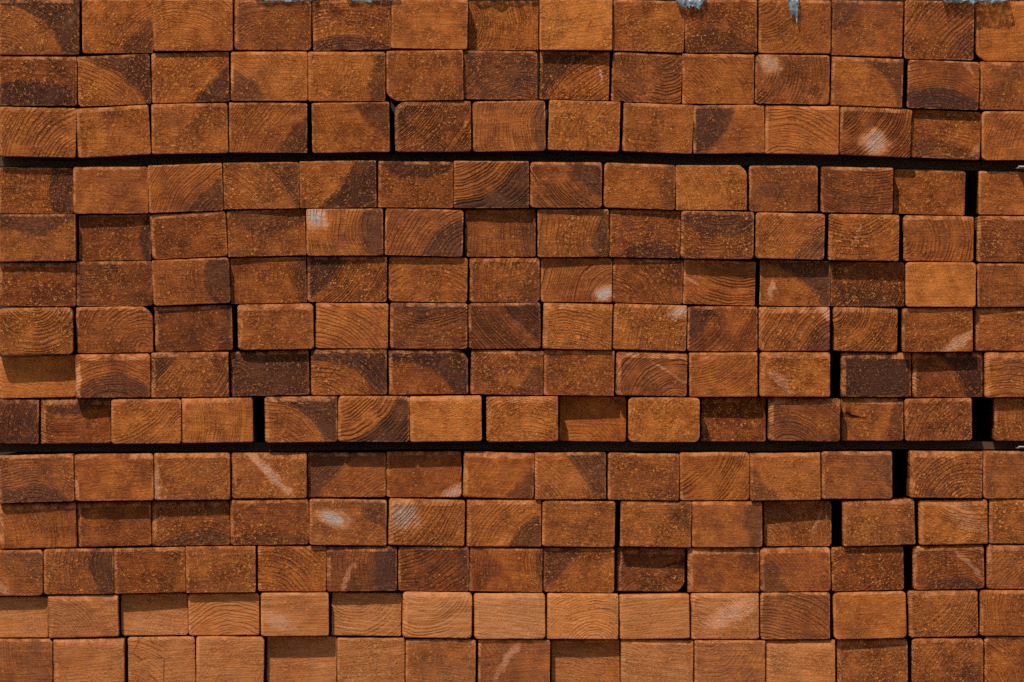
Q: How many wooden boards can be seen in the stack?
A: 200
